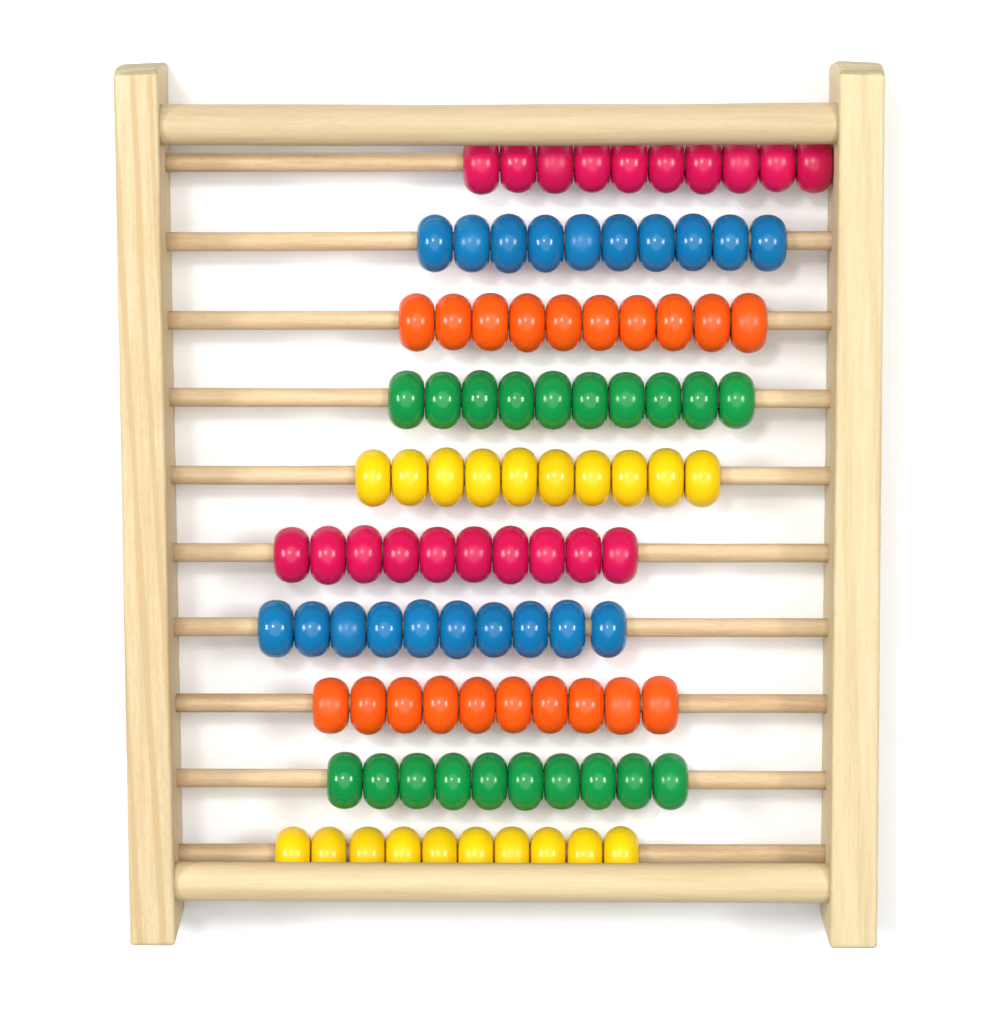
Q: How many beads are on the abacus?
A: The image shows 100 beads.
